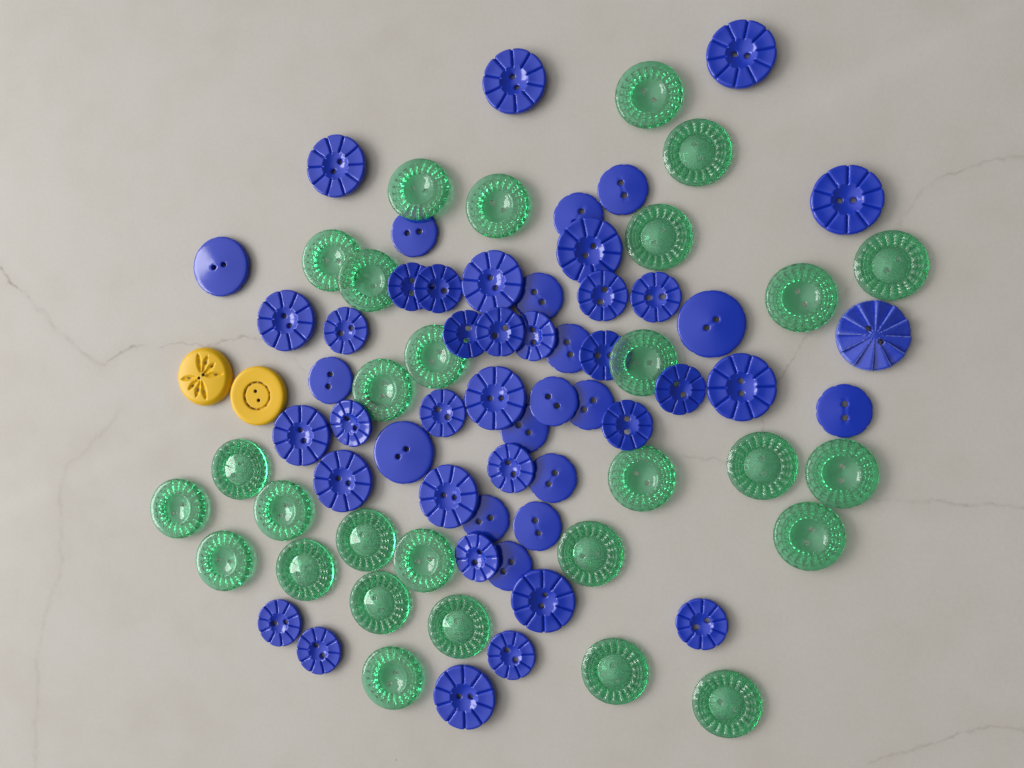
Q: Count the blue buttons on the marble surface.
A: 51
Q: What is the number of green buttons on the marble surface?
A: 29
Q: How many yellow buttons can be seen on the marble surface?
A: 2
